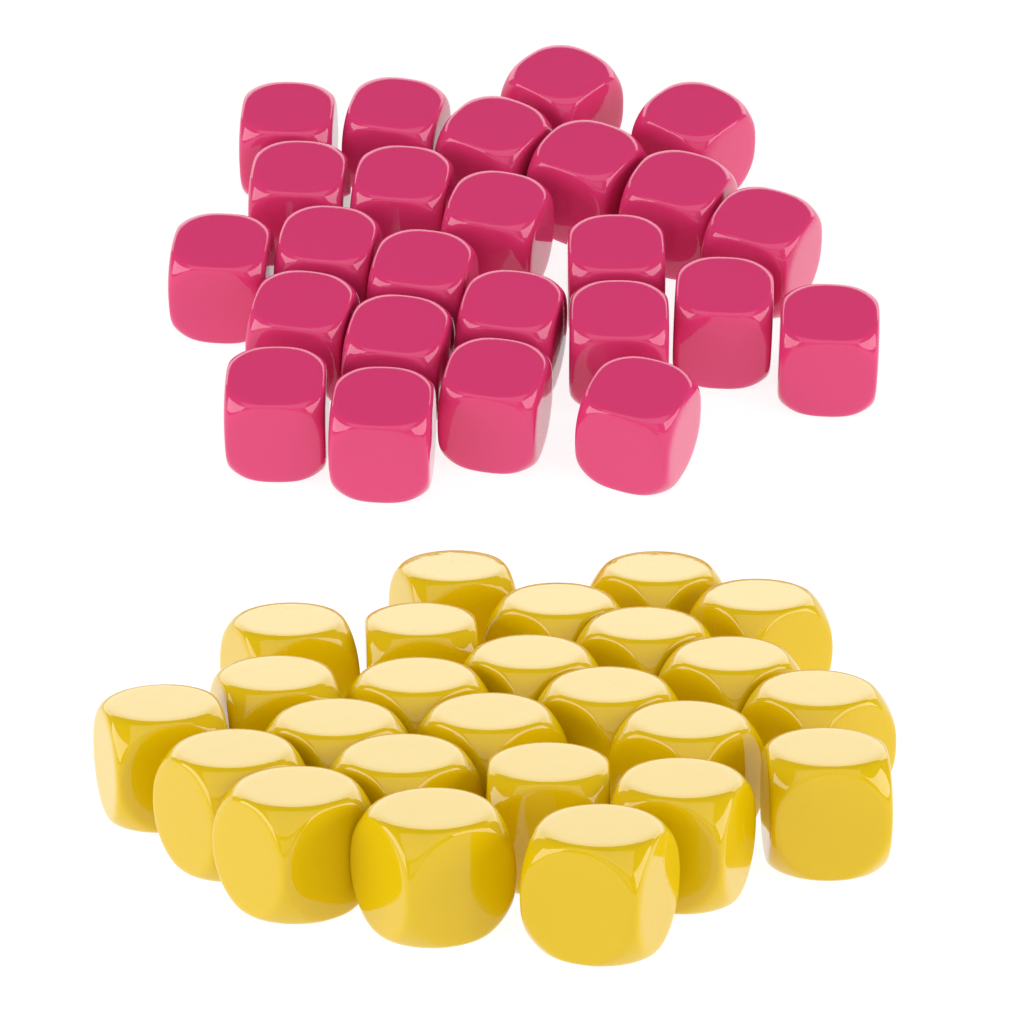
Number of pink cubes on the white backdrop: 25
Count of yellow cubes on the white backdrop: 25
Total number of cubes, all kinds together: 50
